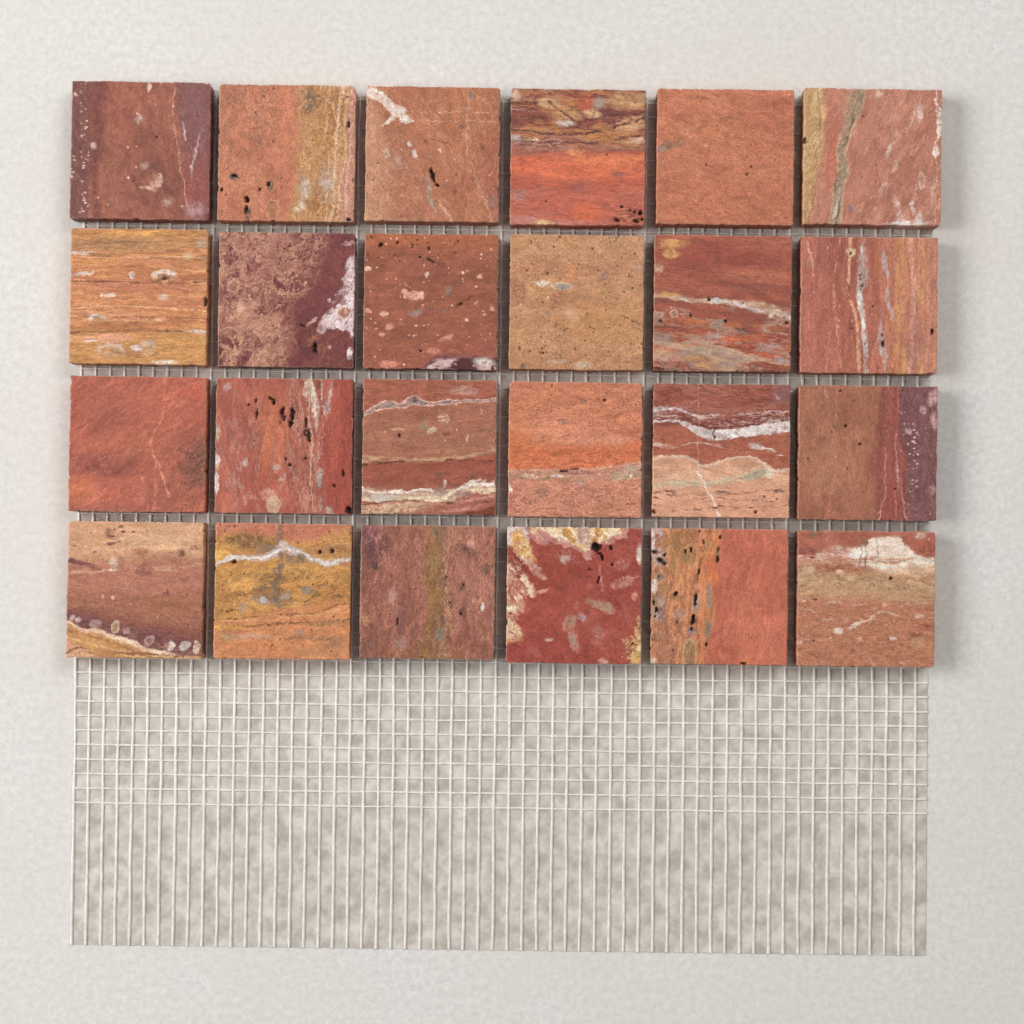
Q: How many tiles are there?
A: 24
